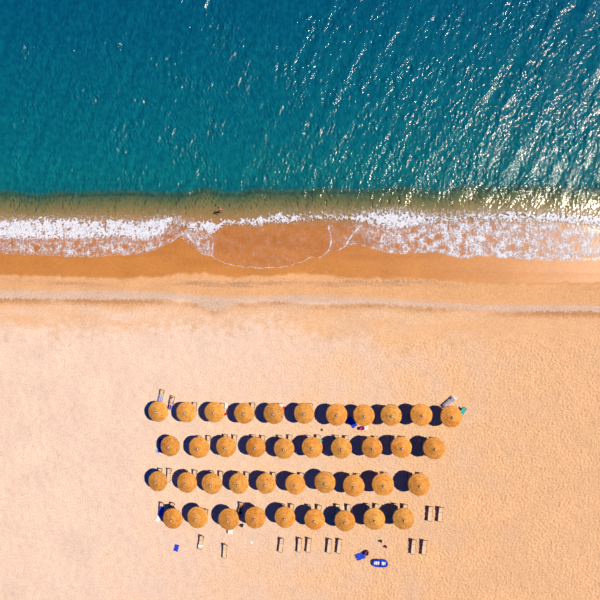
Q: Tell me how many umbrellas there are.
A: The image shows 40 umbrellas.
